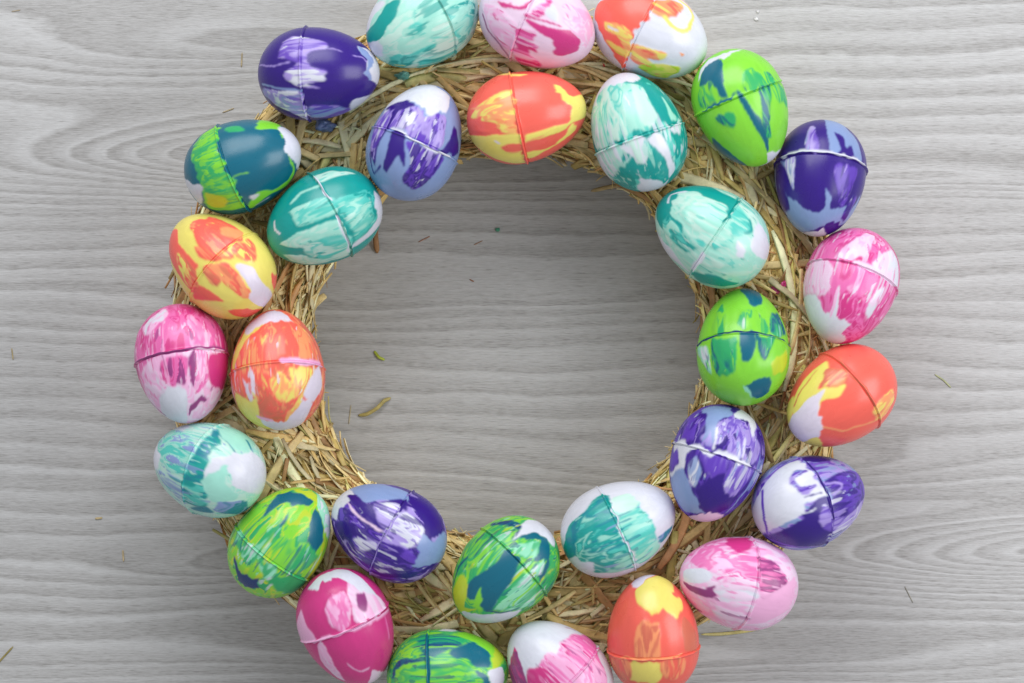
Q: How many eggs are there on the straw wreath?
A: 30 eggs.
